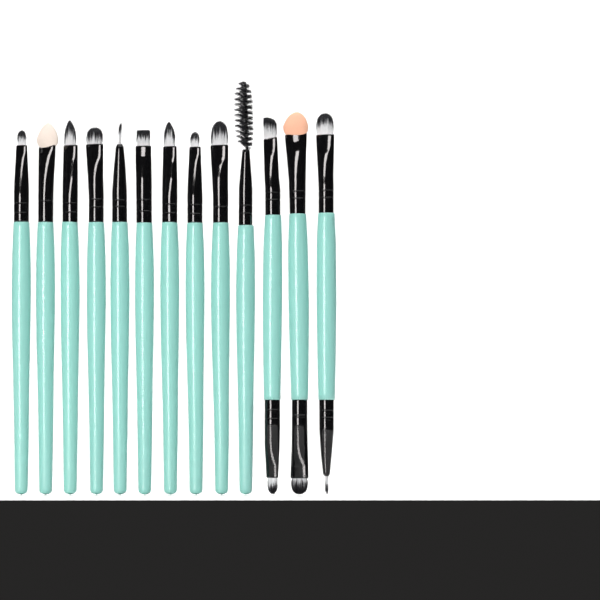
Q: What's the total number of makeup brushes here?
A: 13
